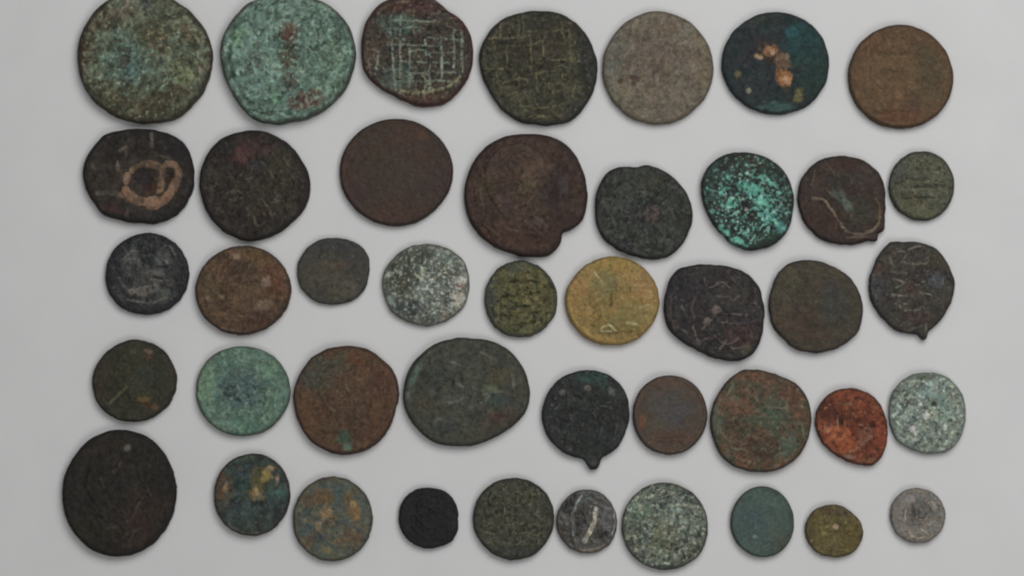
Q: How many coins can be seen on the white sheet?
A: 43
